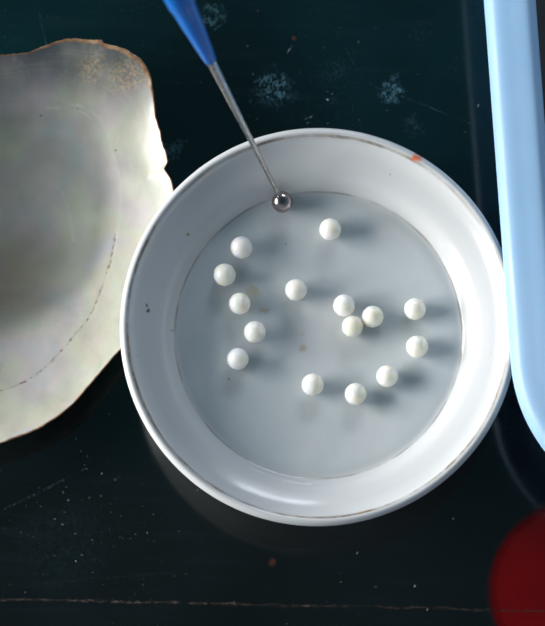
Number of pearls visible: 15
